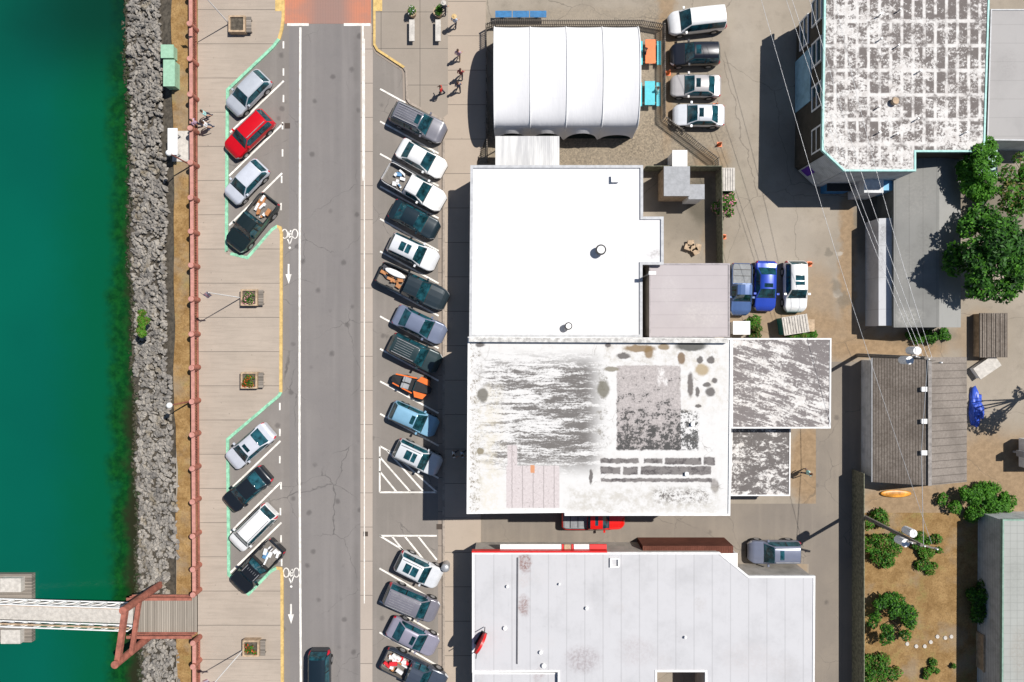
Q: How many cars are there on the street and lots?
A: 25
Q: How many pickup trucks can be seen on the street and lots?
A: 7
